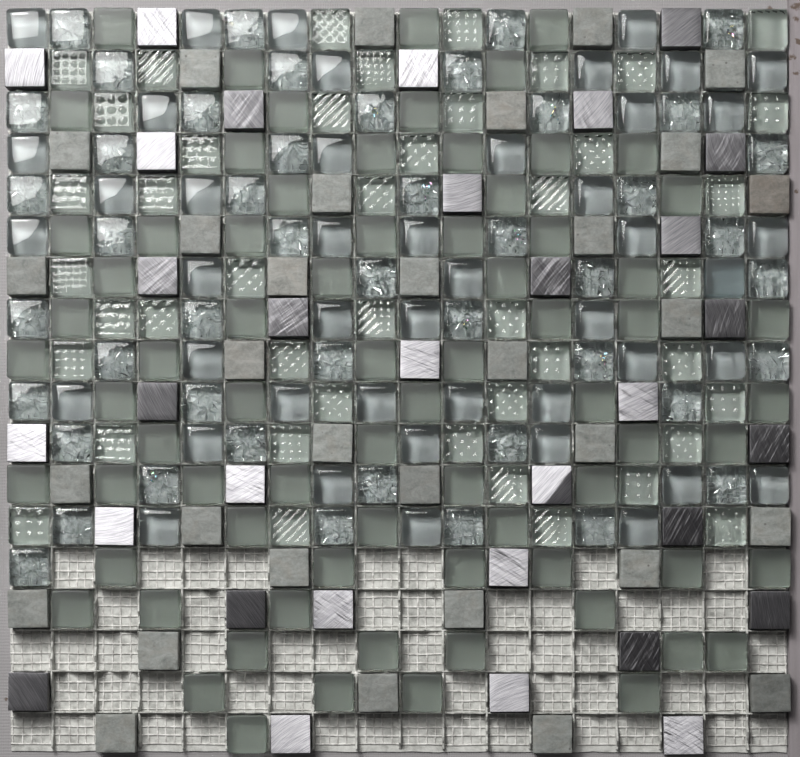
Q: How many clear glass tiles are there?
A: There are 135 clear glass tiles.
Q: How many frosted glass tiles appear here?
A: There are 74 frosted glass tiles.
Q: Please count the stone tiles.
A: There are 32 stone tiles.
